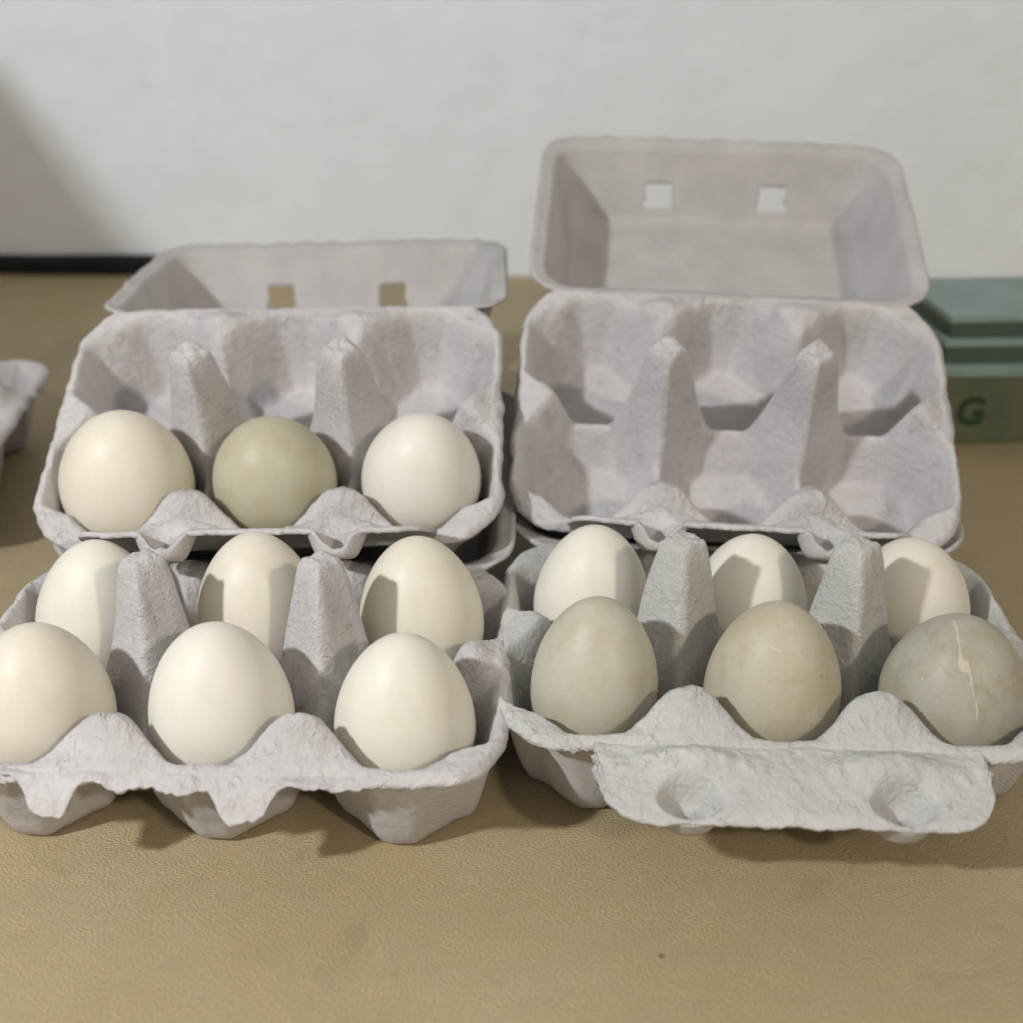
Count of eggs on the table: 15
